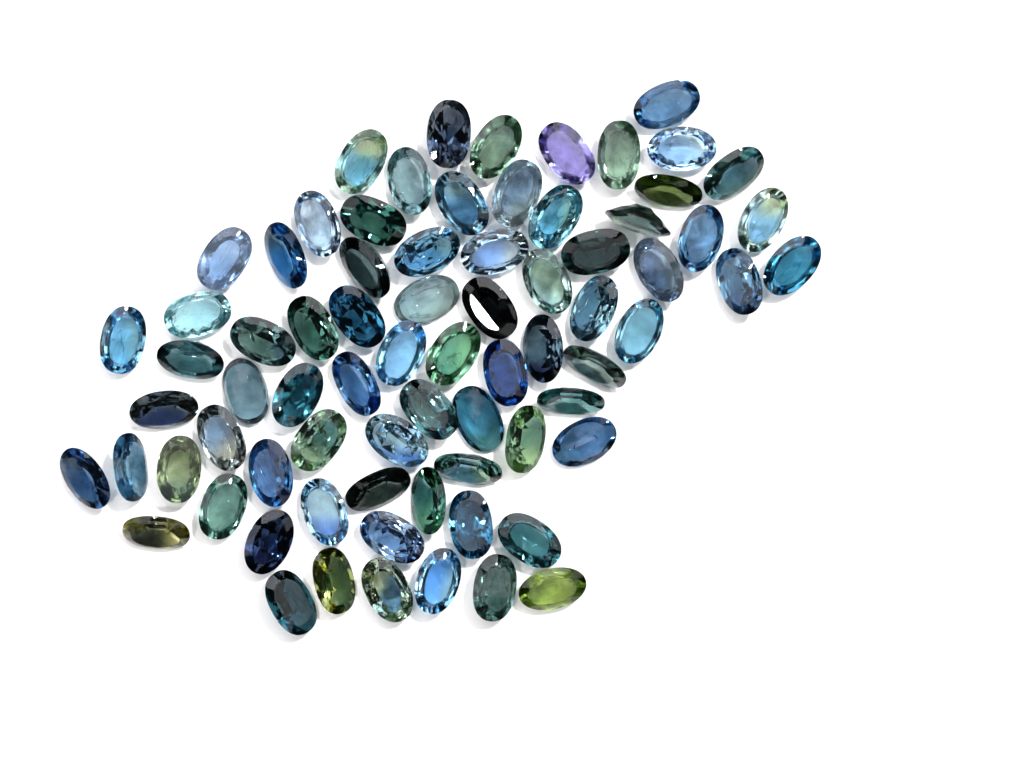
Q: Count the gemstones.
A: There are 75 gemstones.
